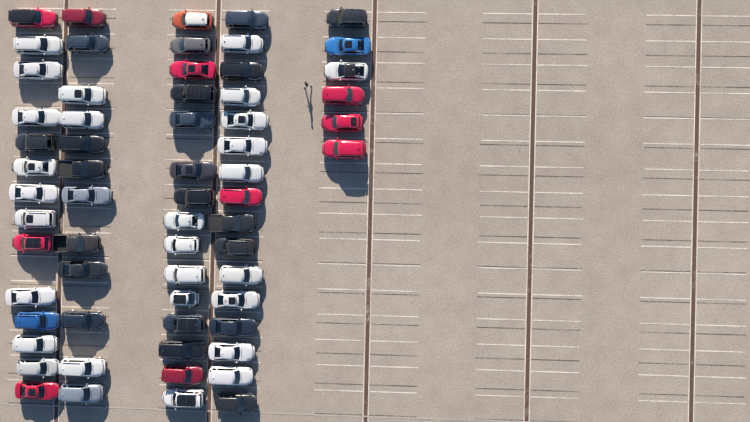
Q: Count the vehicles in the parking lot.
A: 63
